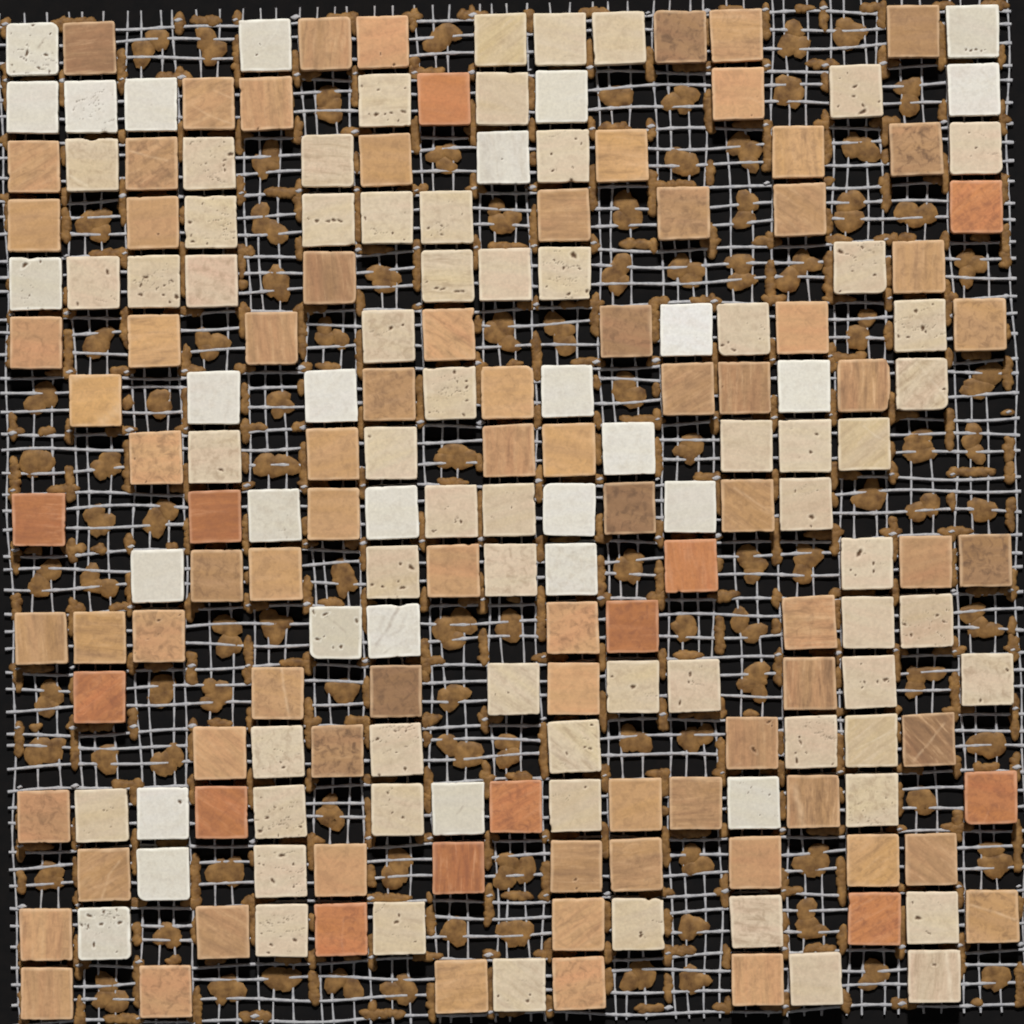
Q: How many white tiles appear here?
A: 29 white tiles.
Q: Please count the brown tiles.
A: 80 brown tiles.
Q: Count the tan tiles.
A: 64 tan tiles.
